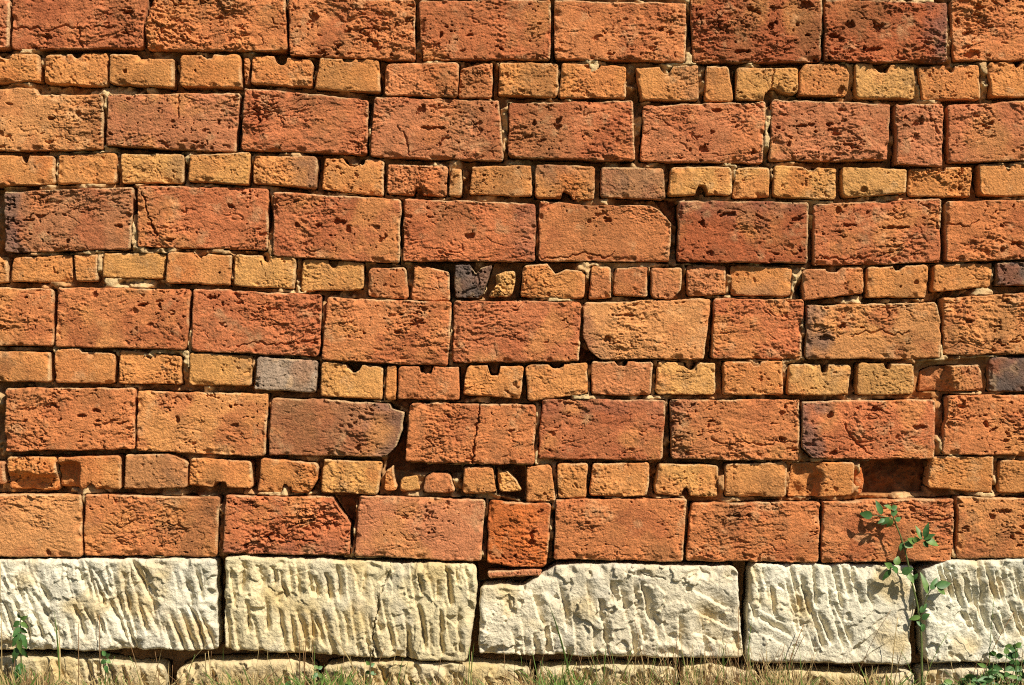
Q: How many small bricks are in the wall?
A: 88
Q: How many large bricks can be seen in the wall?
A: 52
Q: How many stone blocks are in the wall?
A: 13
